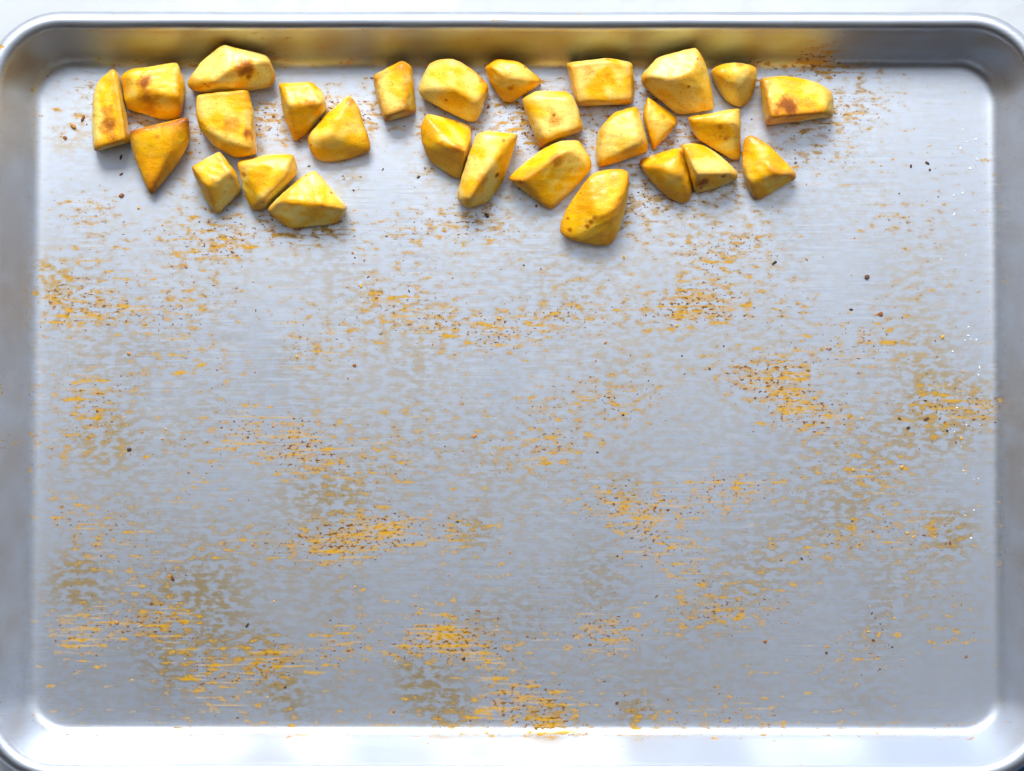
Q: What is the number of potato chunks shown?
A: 28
